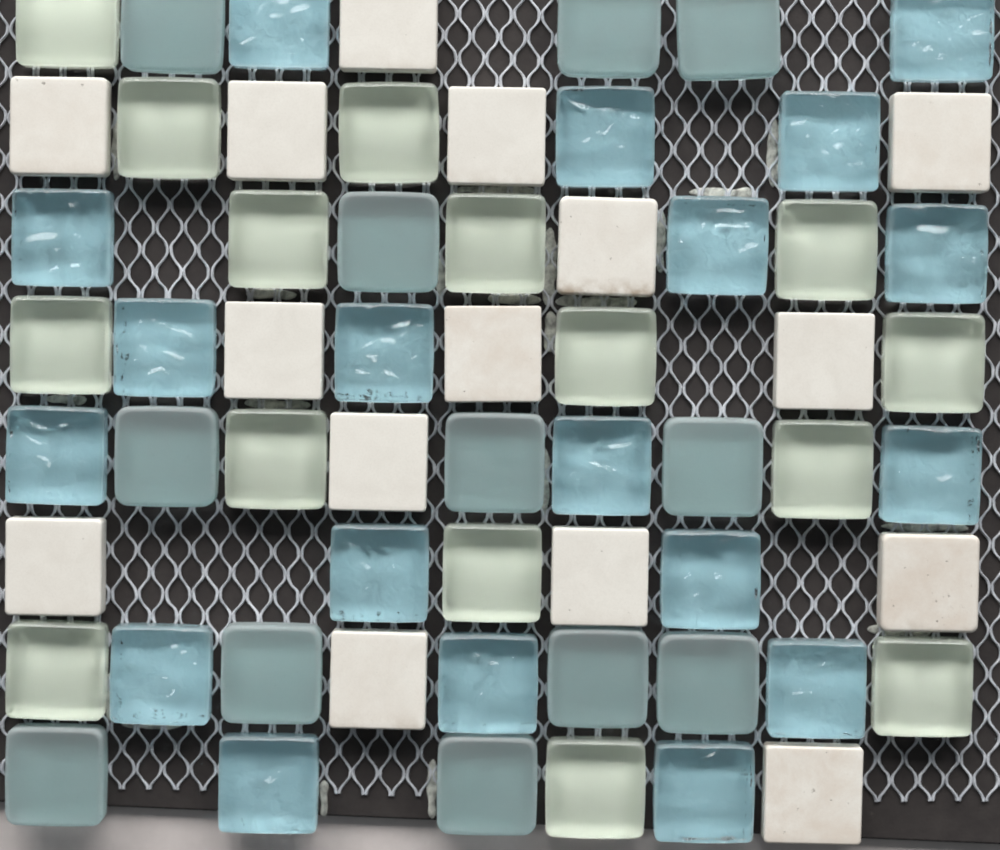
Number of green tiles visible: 15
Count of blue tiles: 19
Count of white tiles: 15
